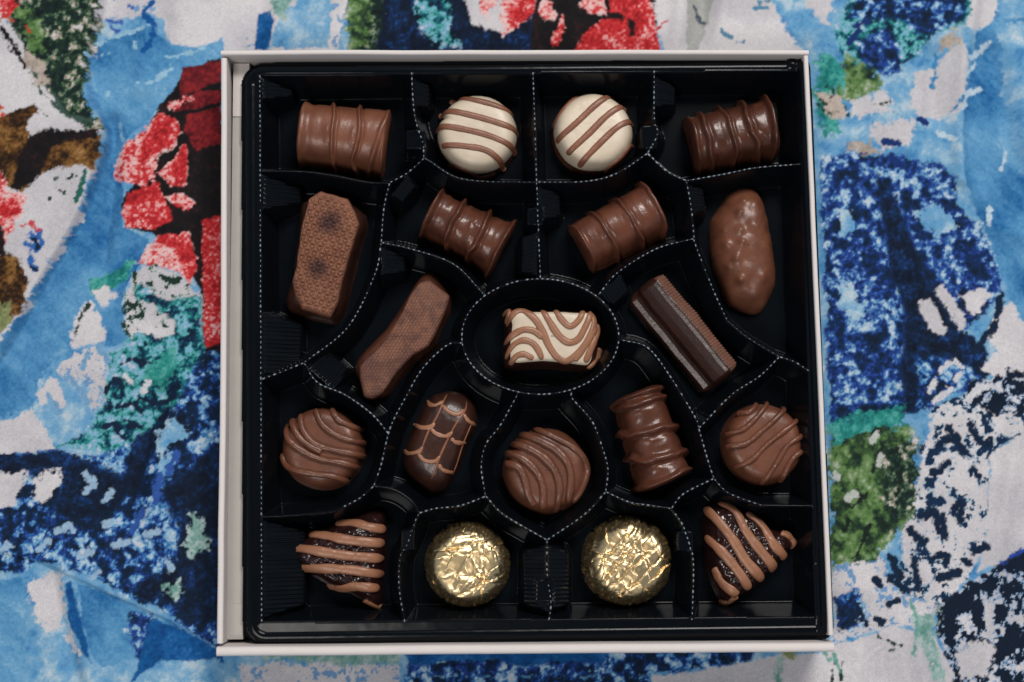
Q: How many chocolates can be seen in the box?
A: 20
